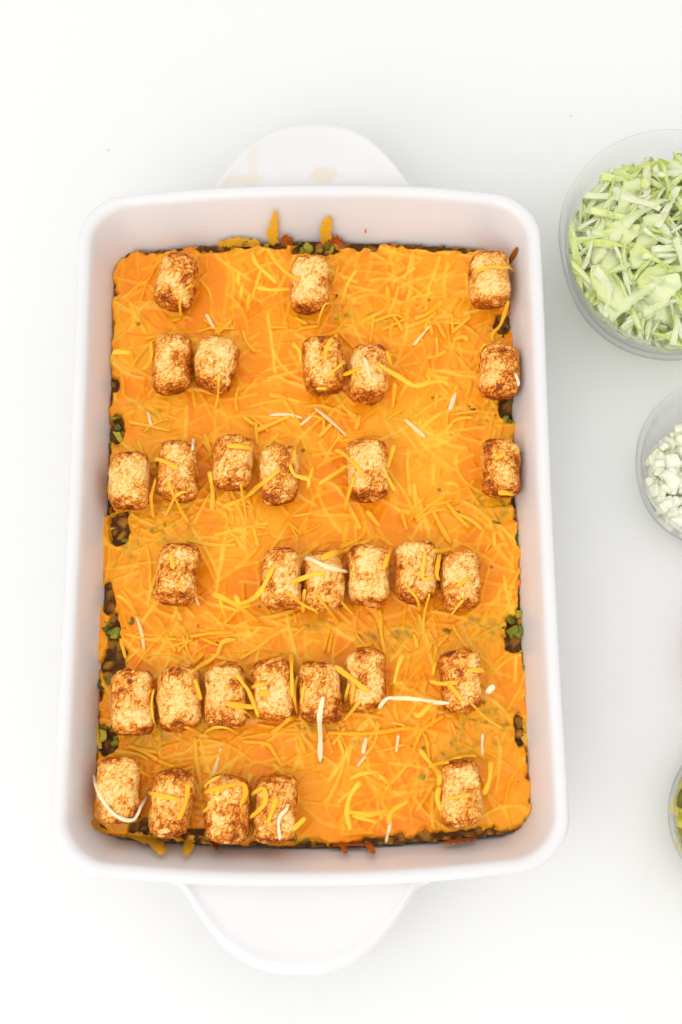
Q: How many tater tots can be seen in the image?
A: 32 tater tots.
